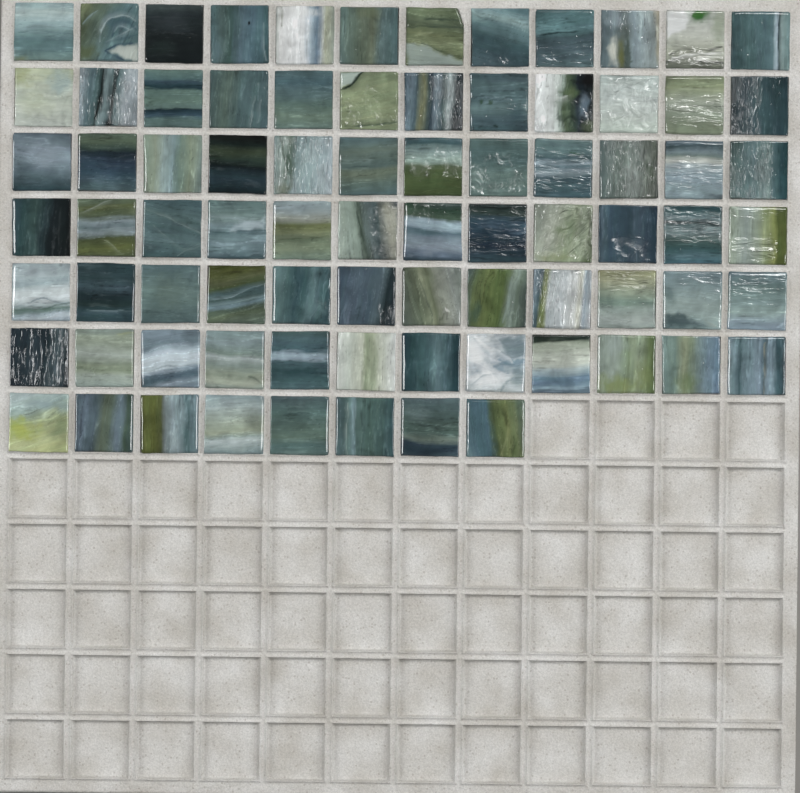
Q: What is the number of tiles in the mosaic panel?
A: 80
